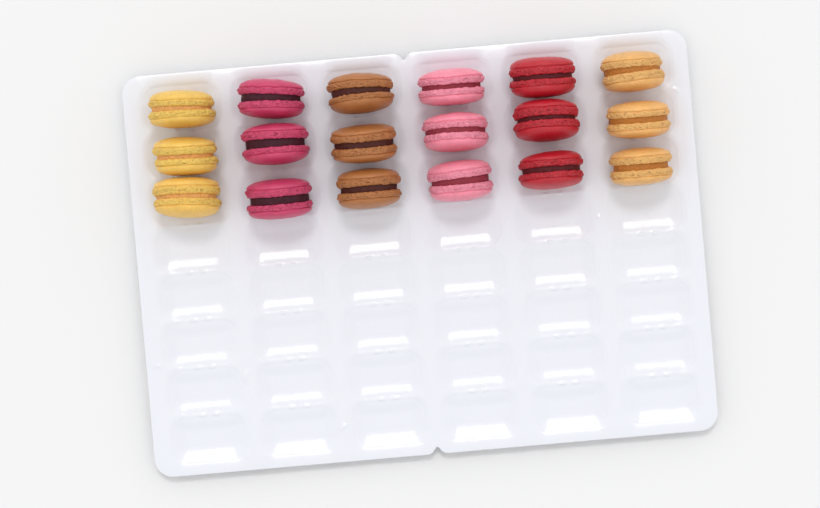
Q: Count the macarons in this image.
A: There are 18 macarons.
